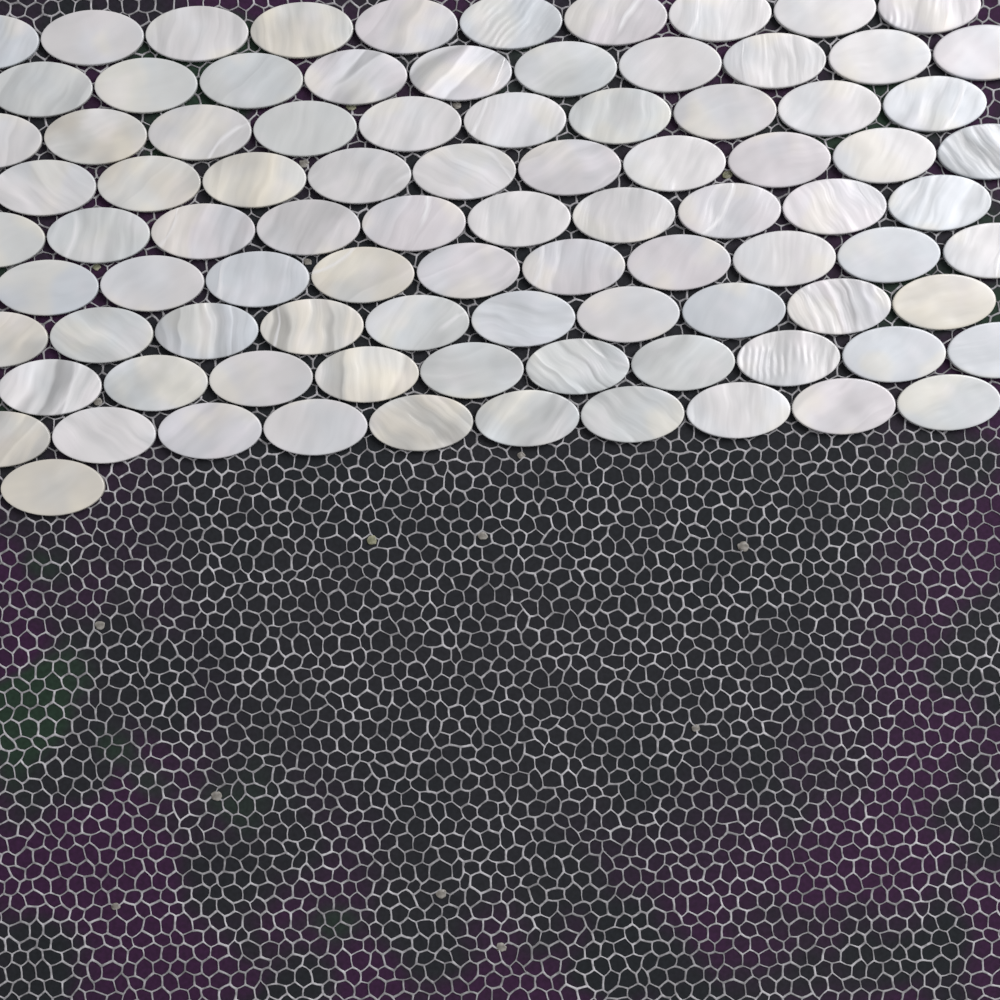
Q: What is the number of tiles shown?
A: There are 91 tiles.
